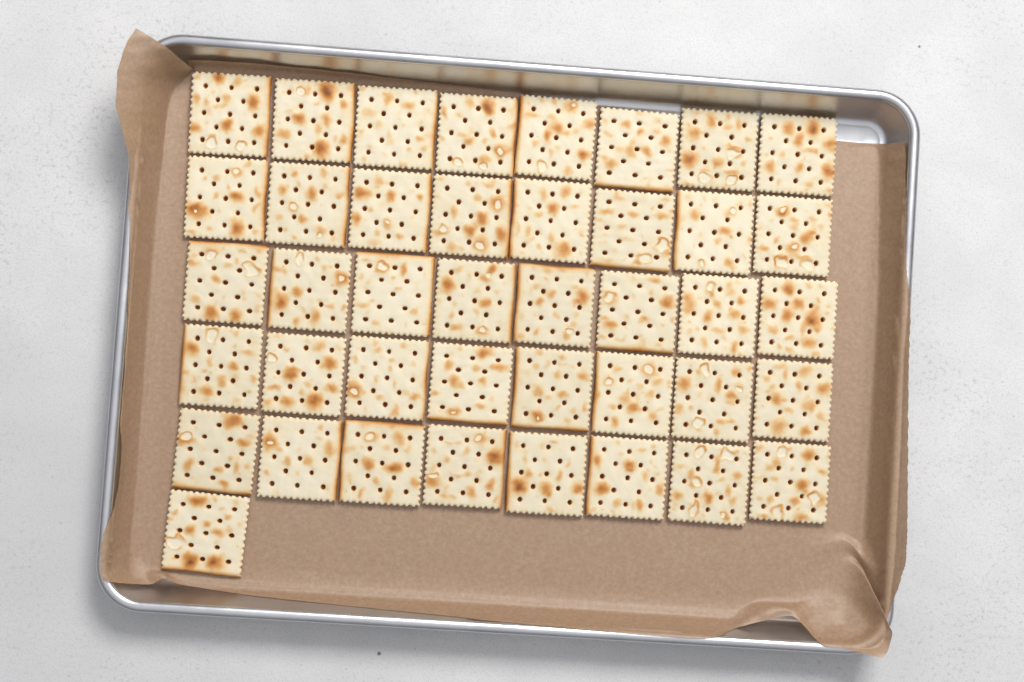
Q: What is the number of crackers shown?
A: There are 41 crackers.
